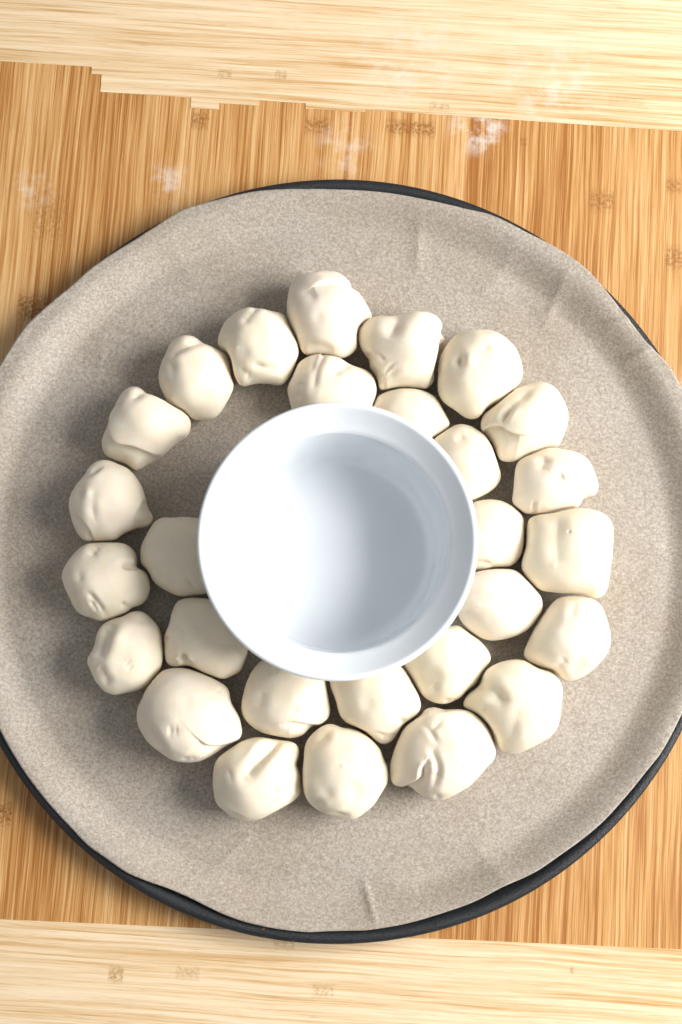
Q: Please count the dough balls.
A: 28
